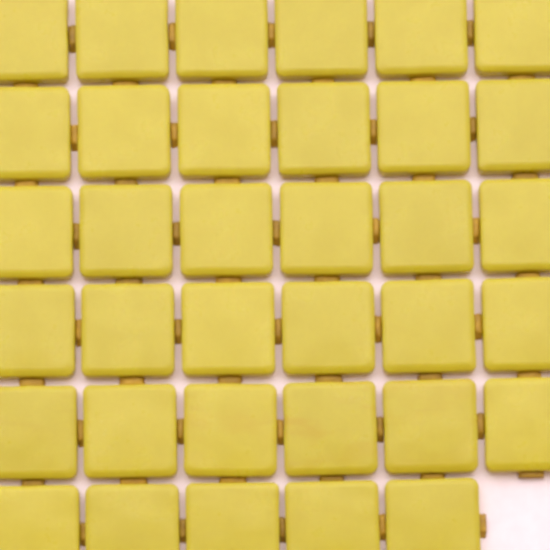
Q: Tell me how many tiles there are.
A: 35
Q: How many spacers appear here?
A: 60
